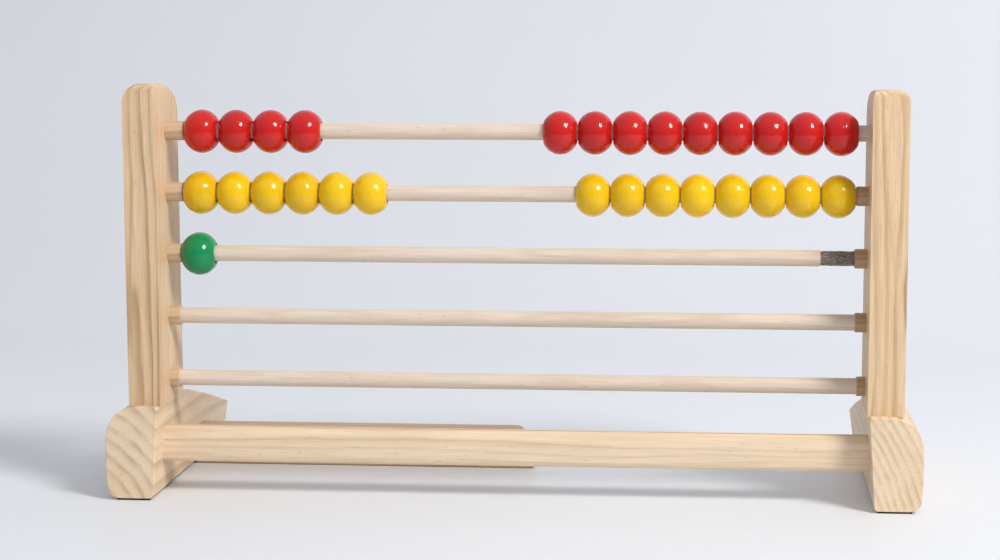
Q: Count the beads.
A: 28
